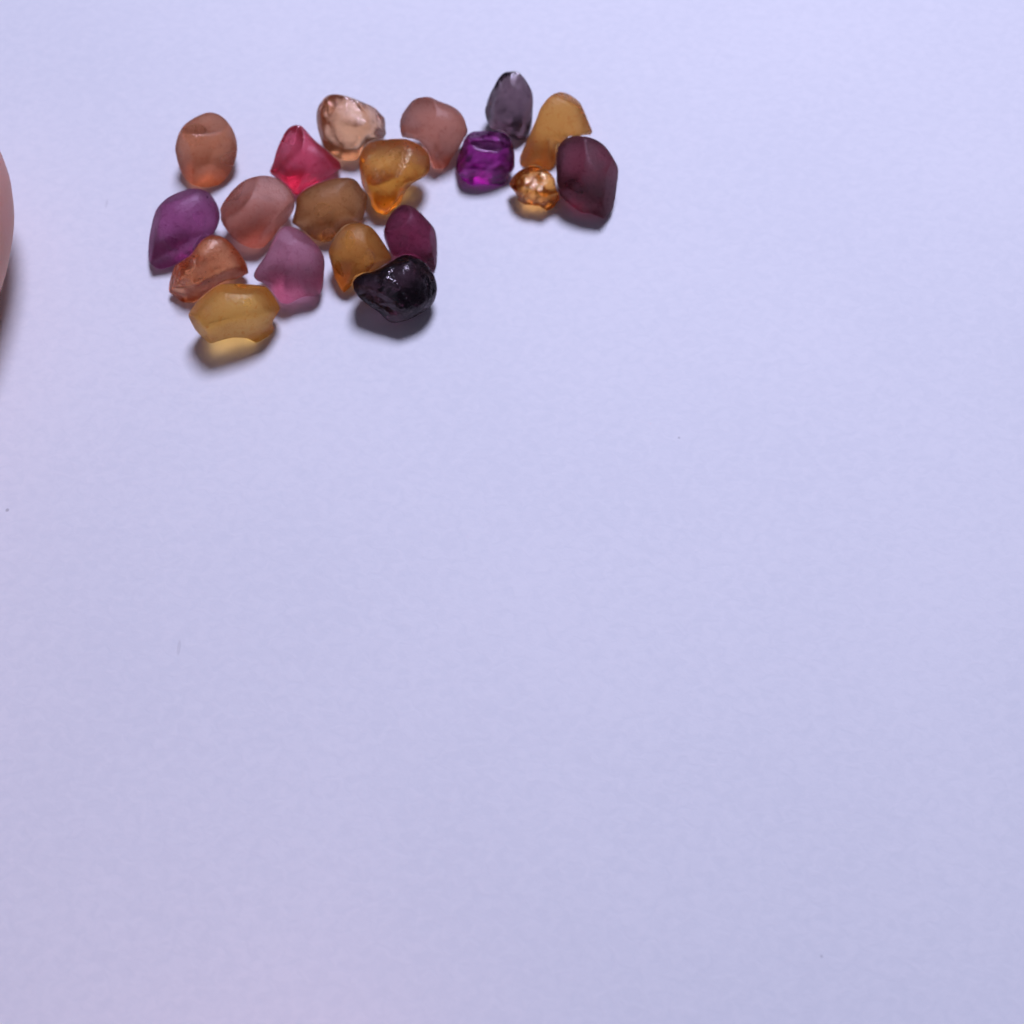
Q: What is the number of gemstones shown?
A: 19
